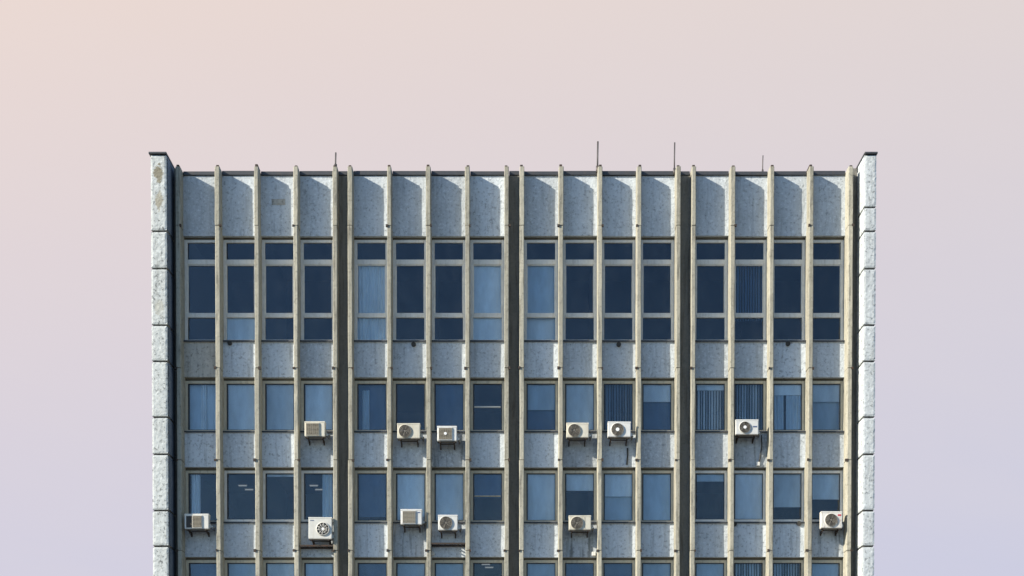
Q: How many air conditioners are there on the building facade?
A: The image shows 12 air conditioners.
